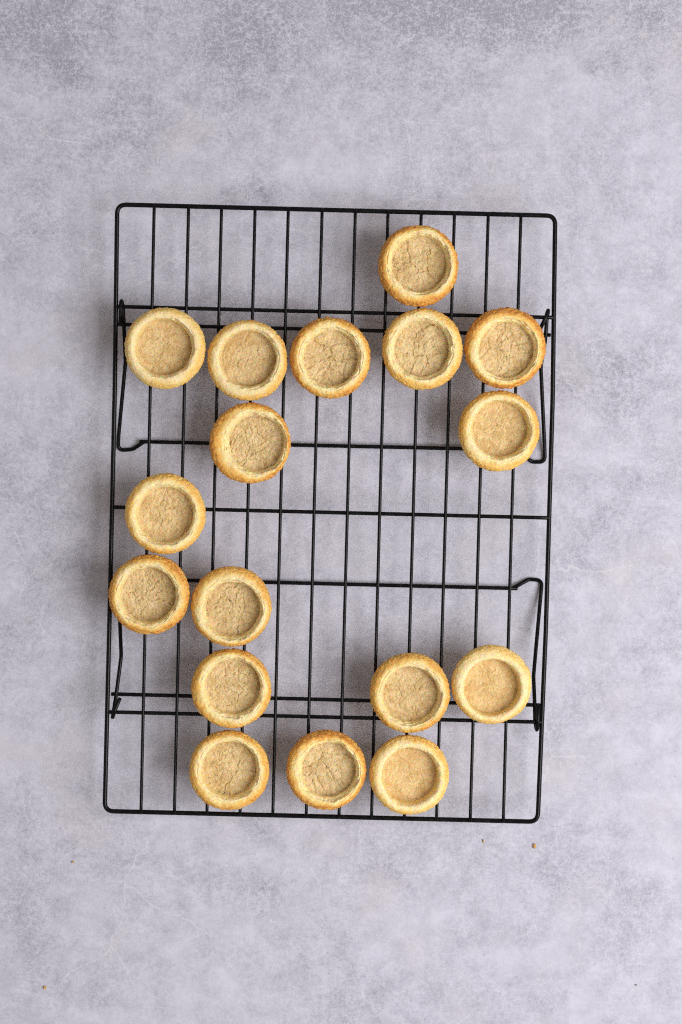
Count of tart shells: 17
